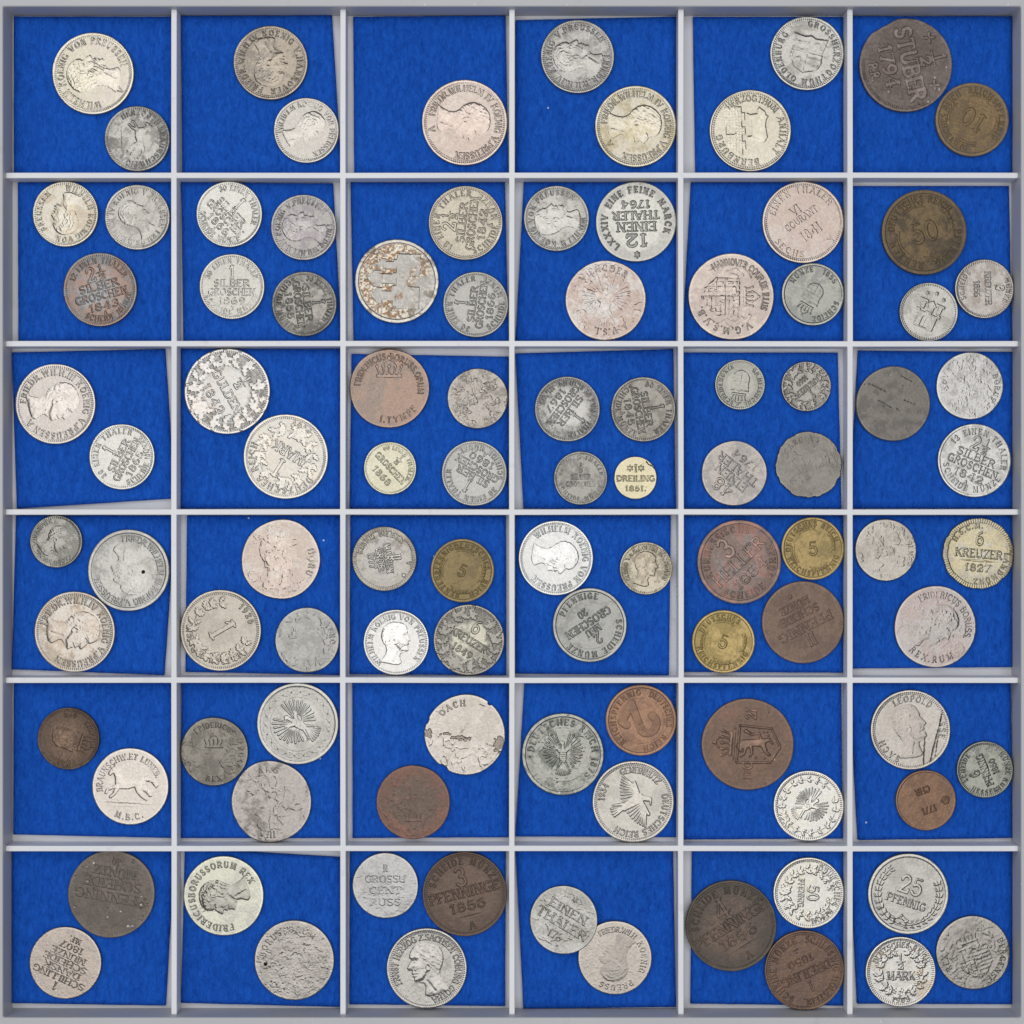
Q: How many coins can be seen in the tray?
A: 99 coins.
